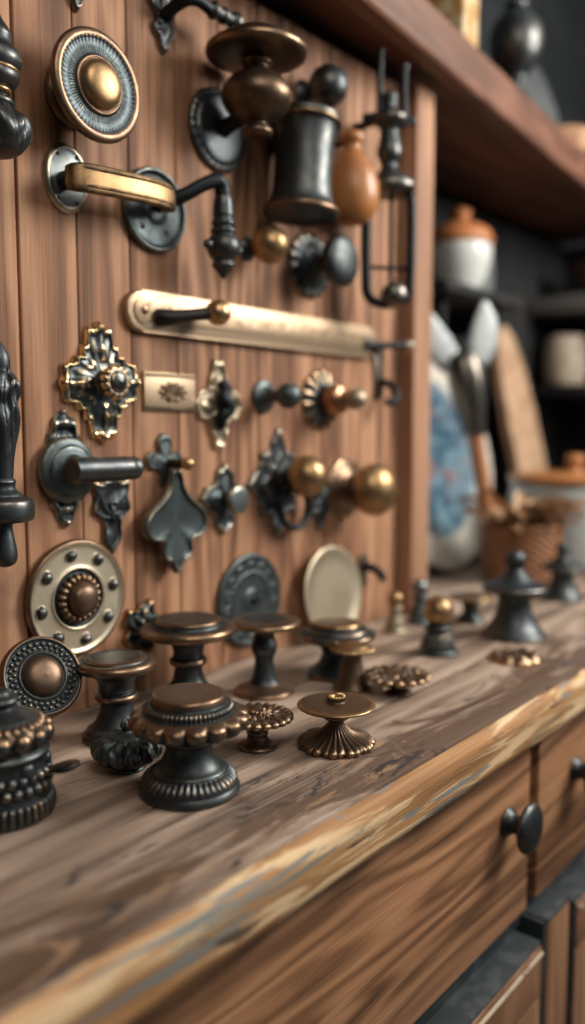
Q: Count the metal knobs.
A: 31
